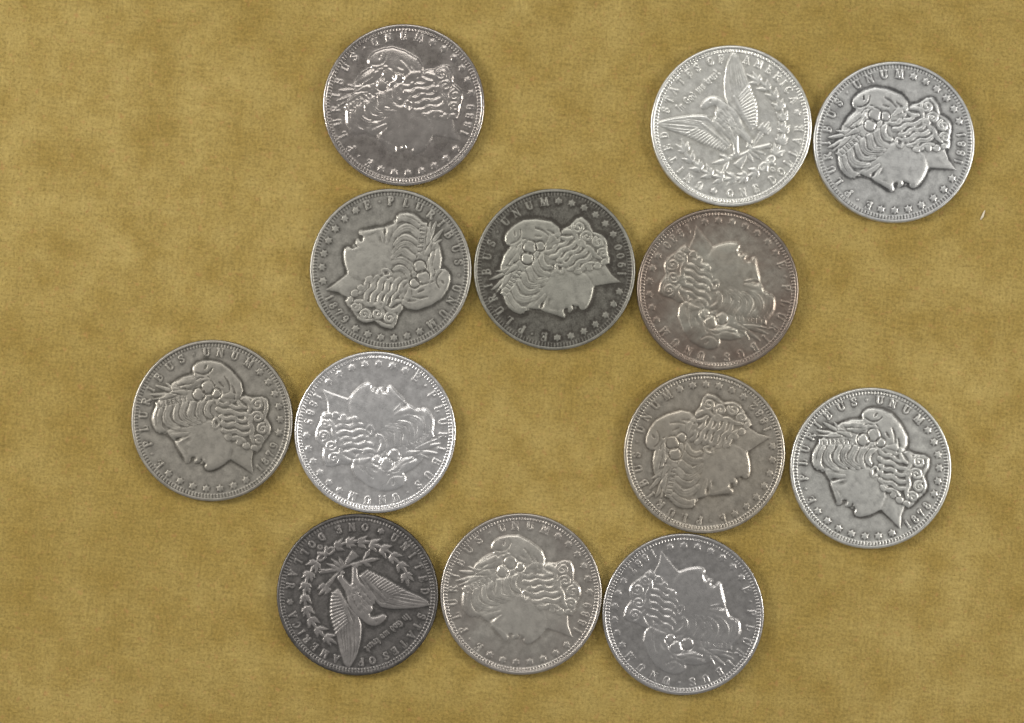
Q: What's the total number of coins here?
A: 13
